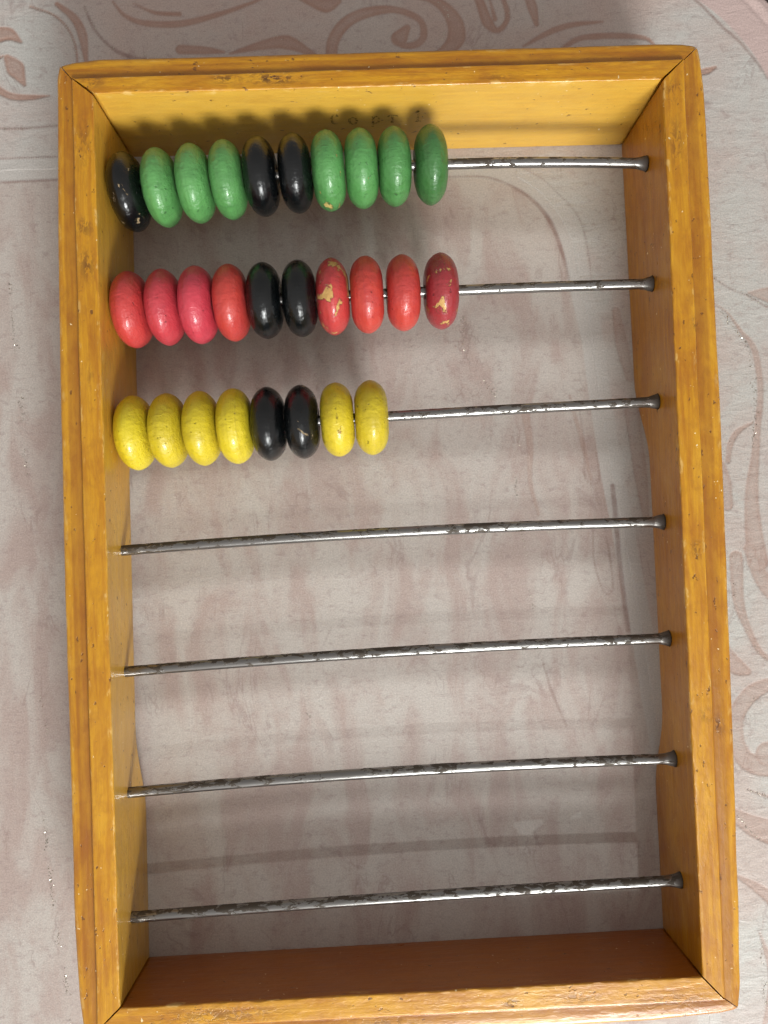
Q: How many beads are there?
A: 28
